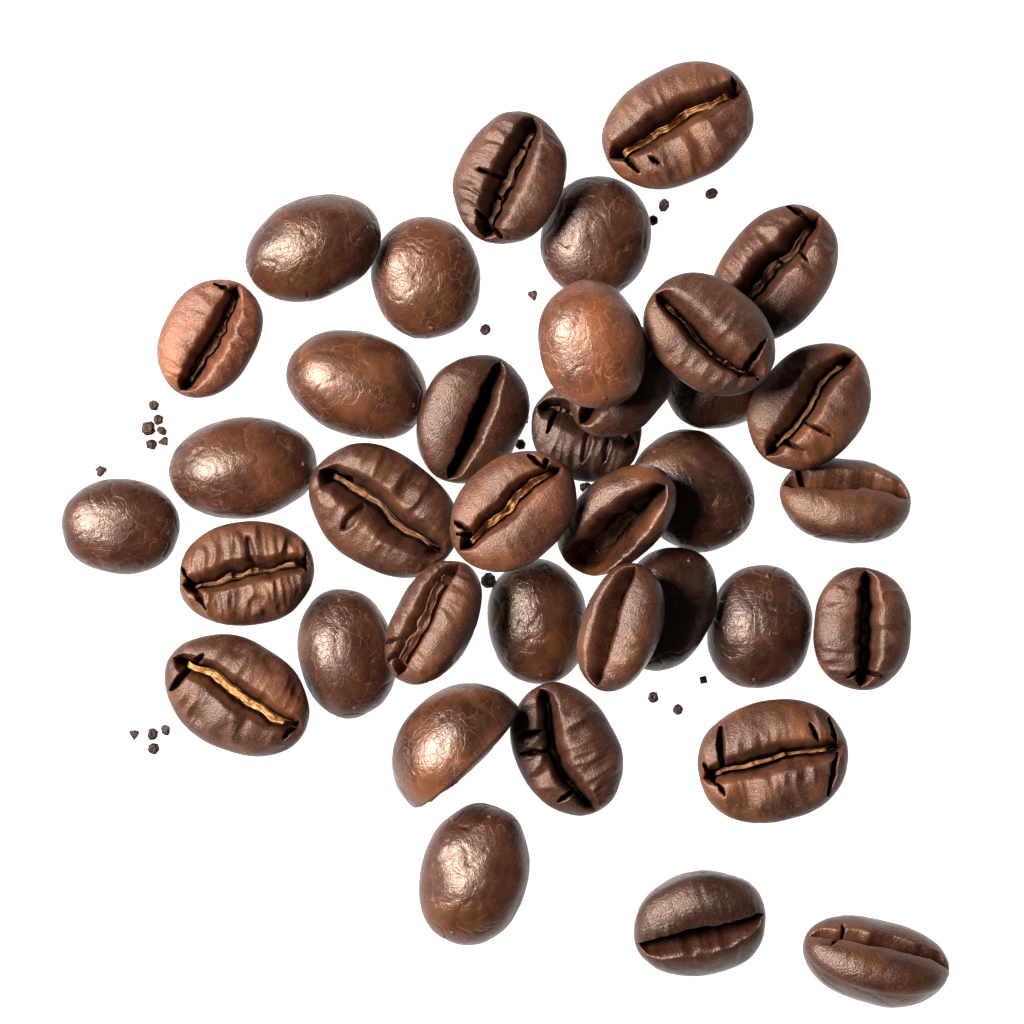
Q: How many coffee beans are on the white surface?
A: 37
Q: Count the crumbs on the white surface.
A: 23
